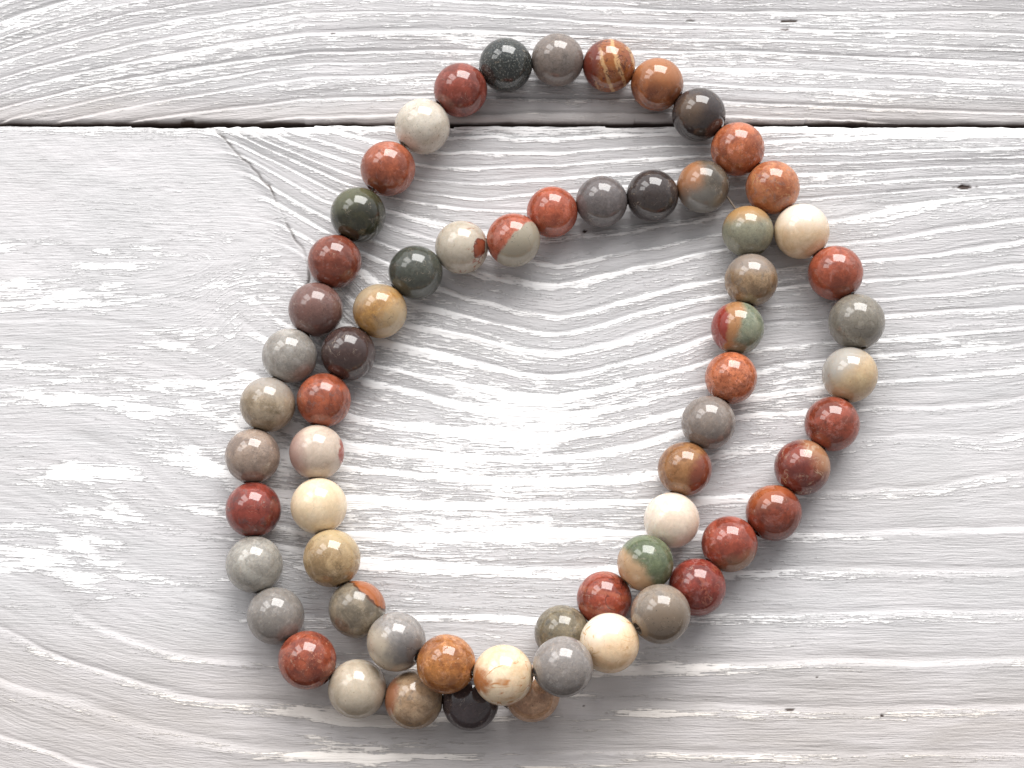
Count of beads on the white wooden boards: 63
